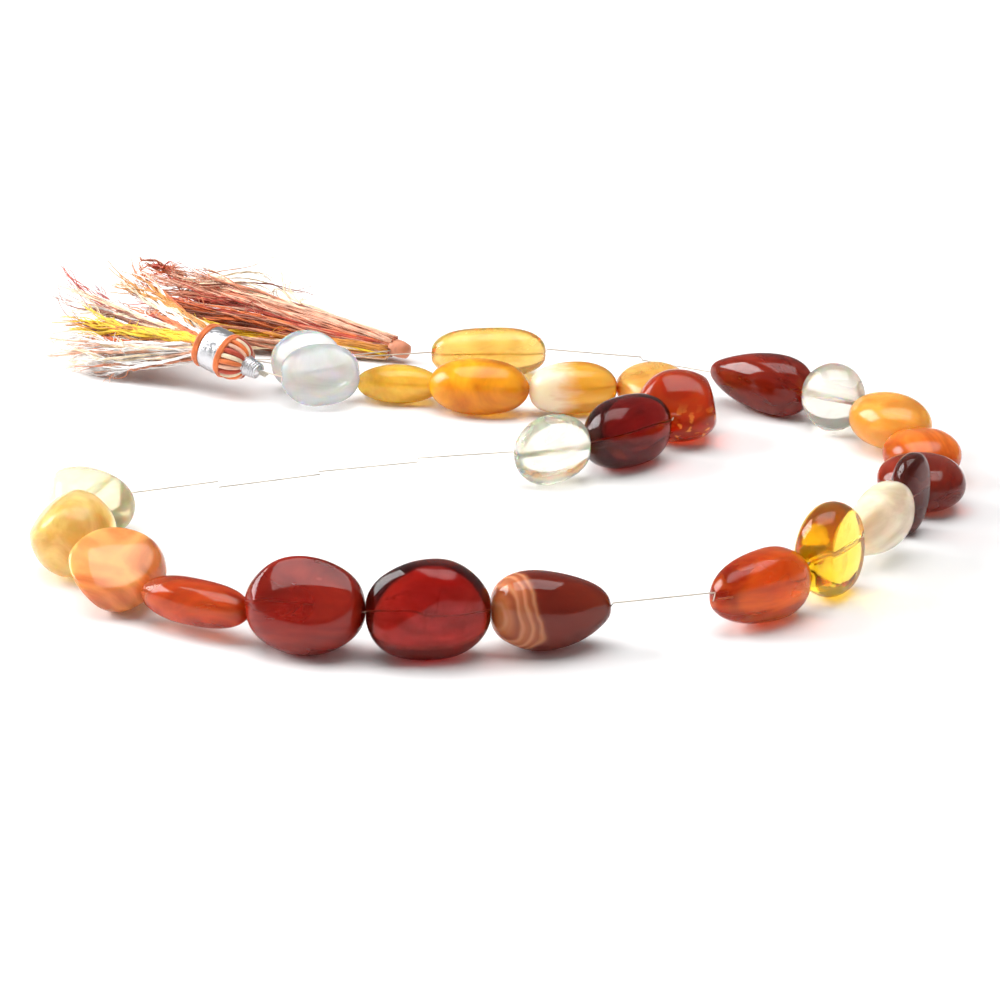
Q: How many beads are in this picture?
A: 26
